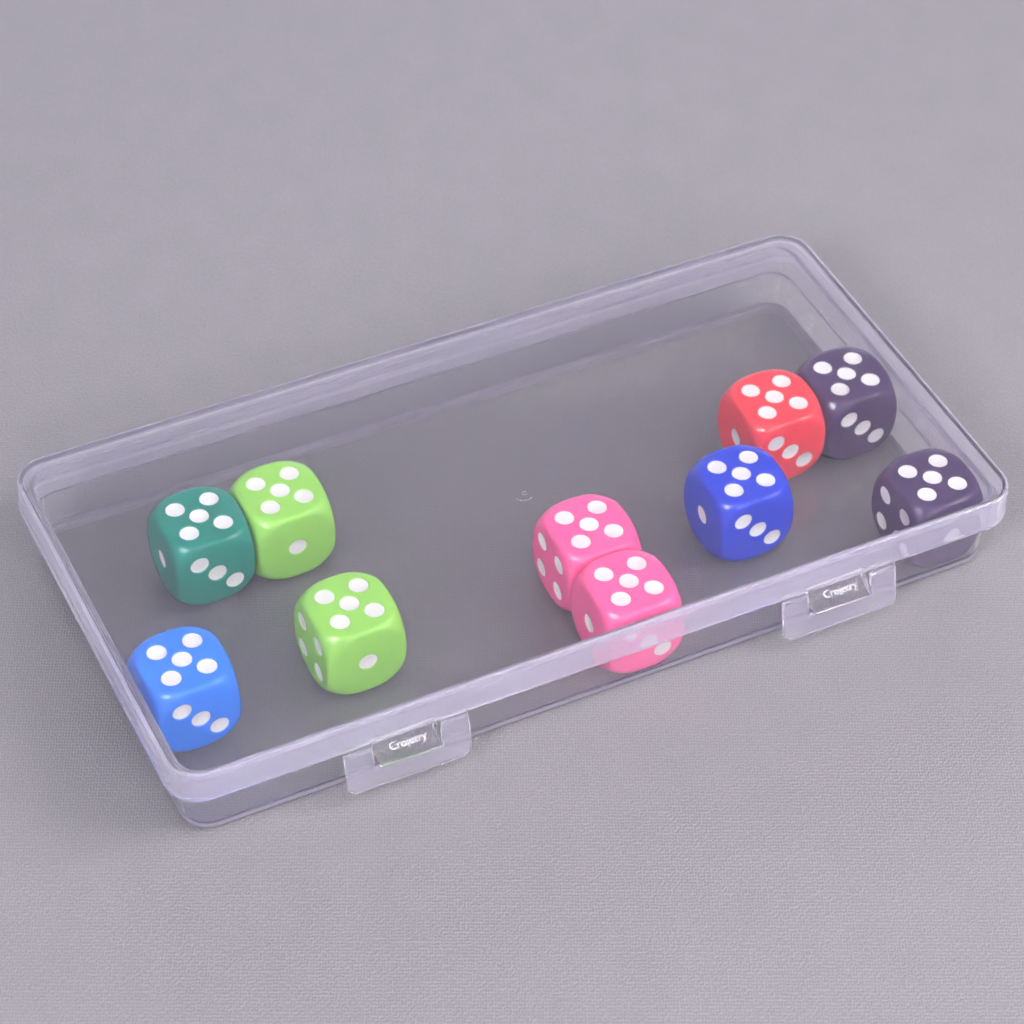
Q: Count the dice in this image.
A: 10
